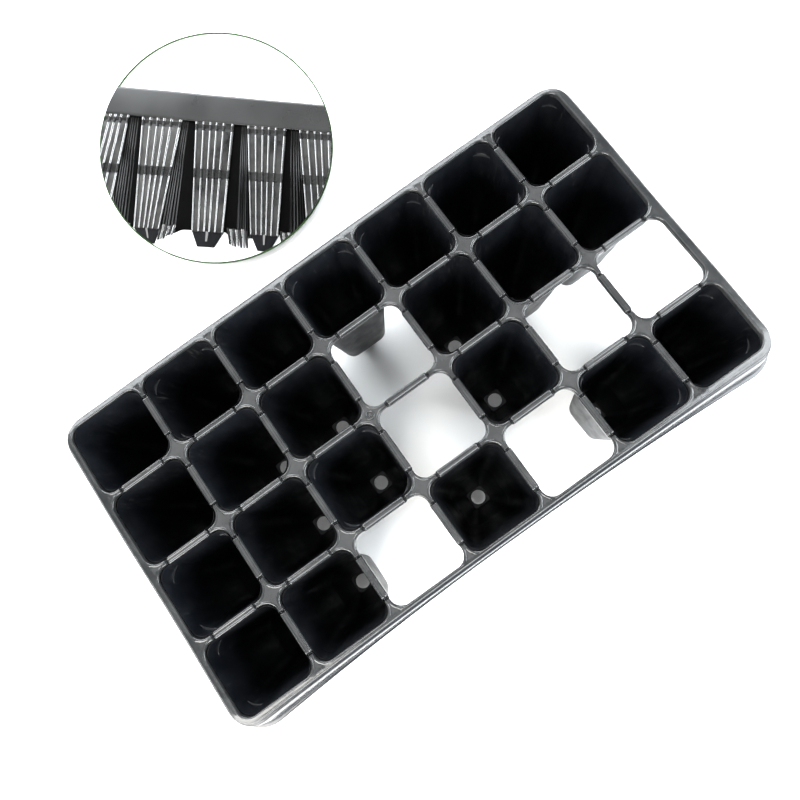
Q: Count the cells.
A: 22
